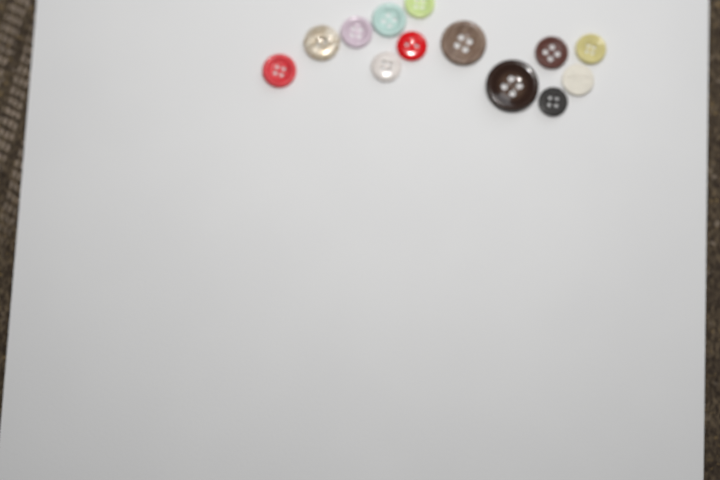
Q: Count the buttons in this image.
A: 13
